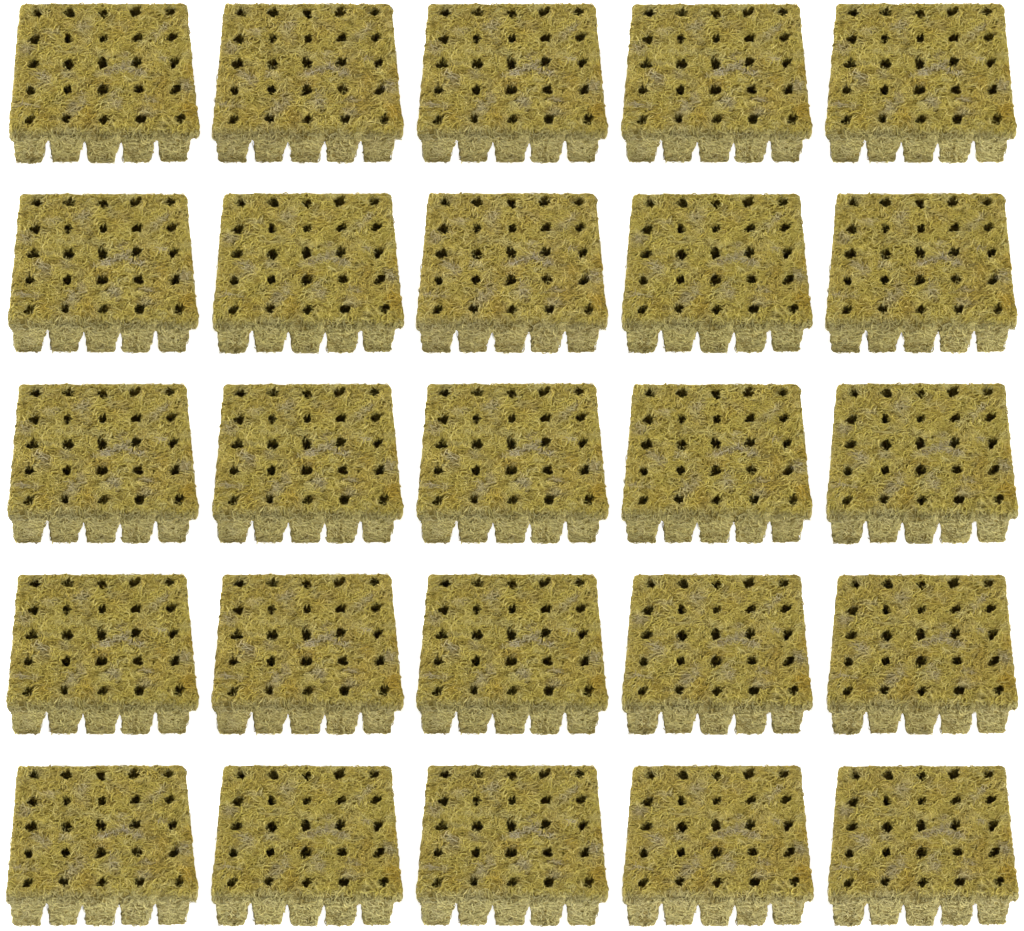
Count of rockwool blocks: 25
